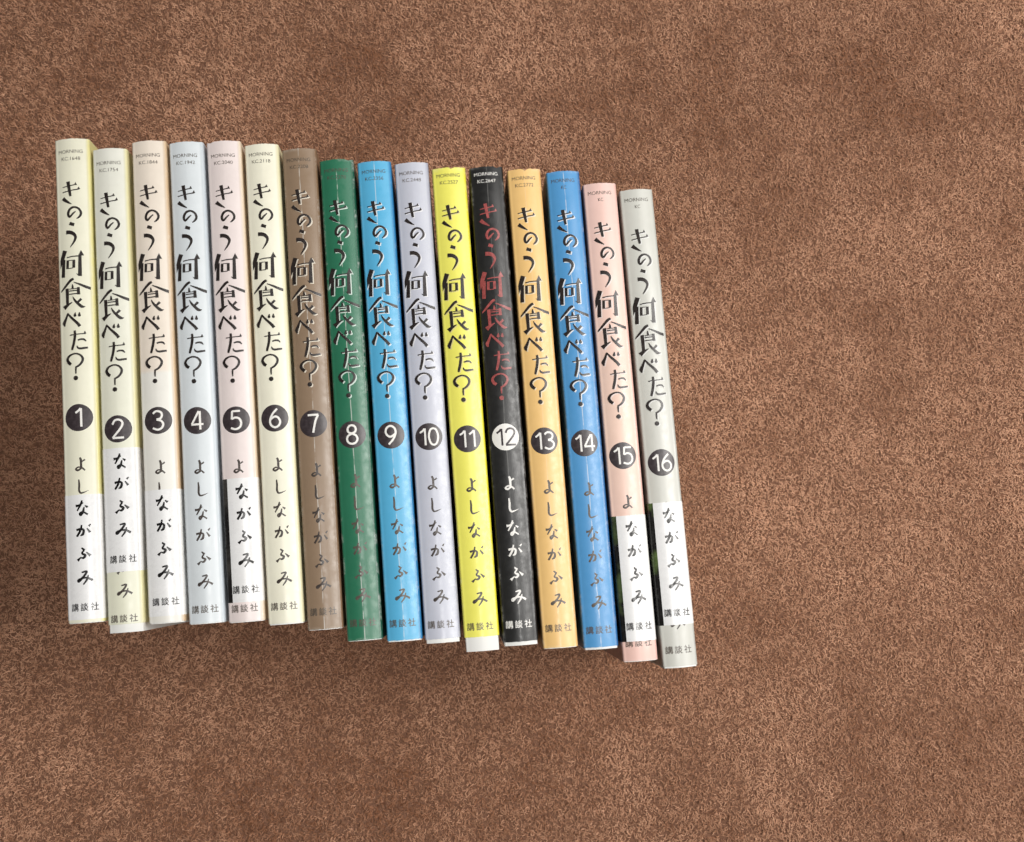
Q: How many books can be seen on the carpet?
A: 16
